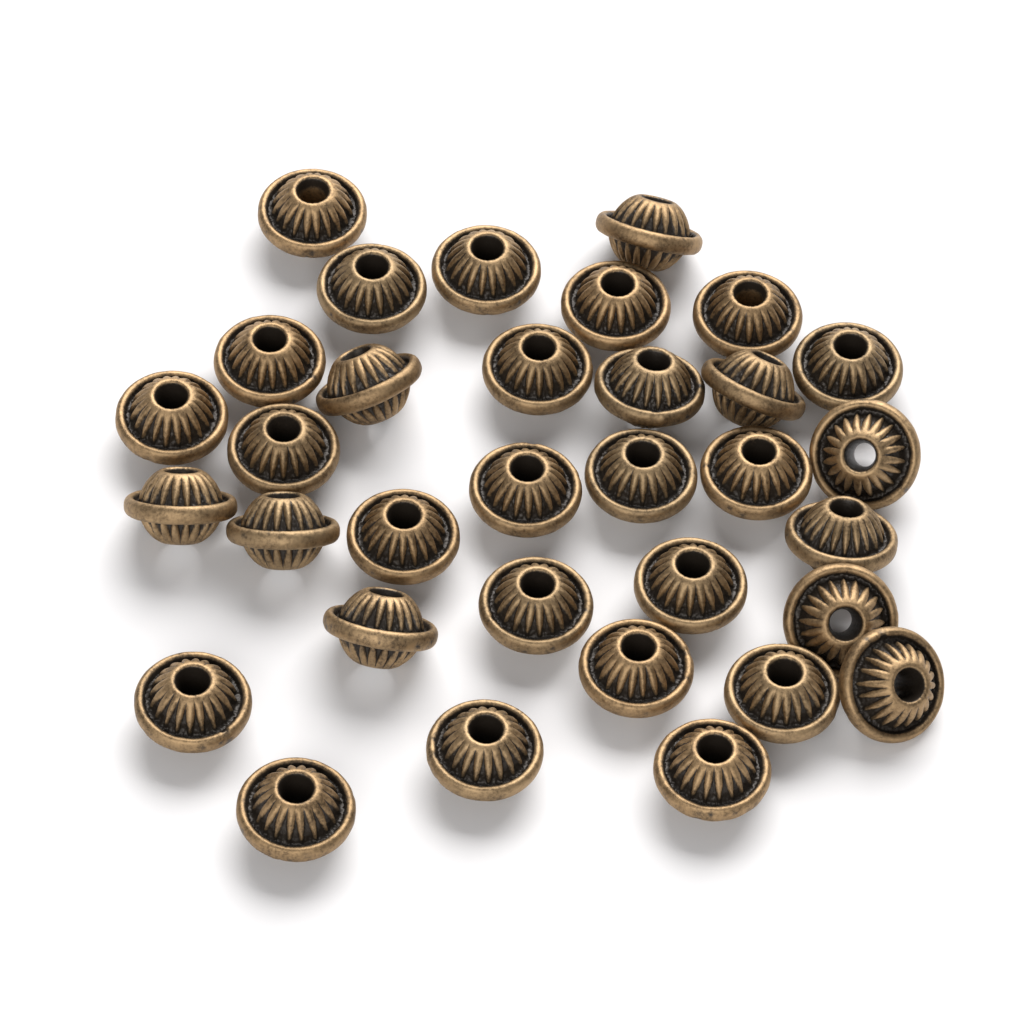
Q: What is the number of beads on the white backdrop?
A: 33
